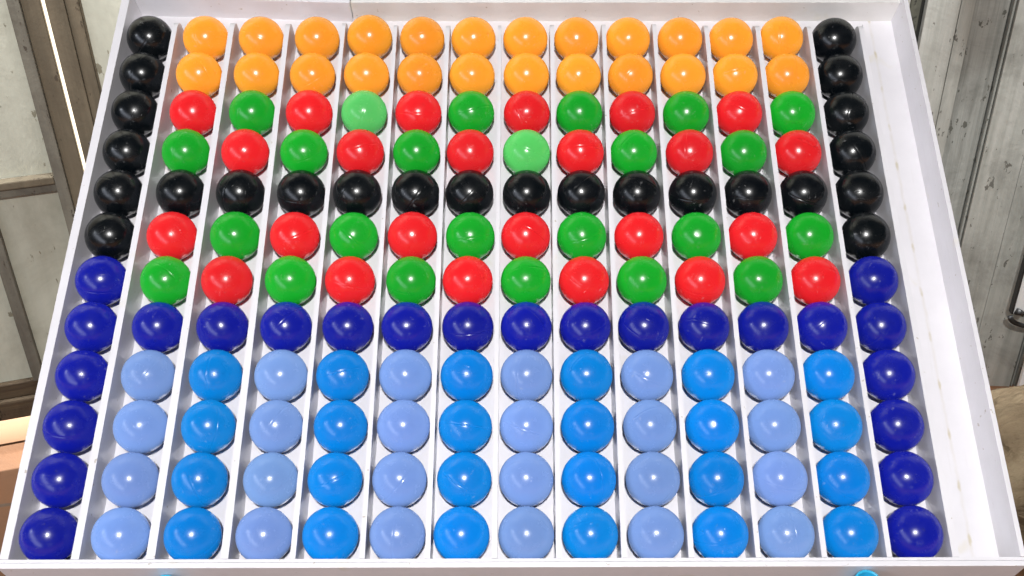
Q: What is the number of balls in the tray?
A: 168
